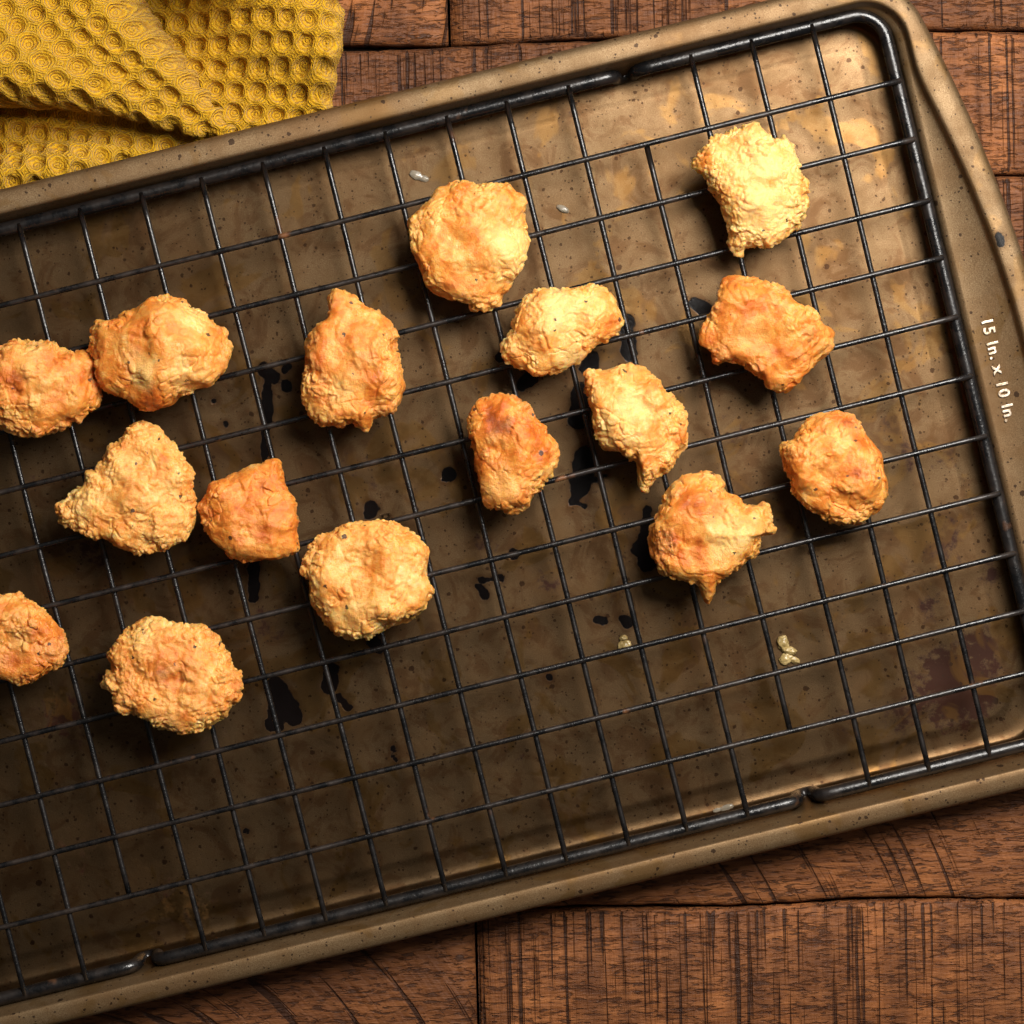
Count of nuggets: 16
